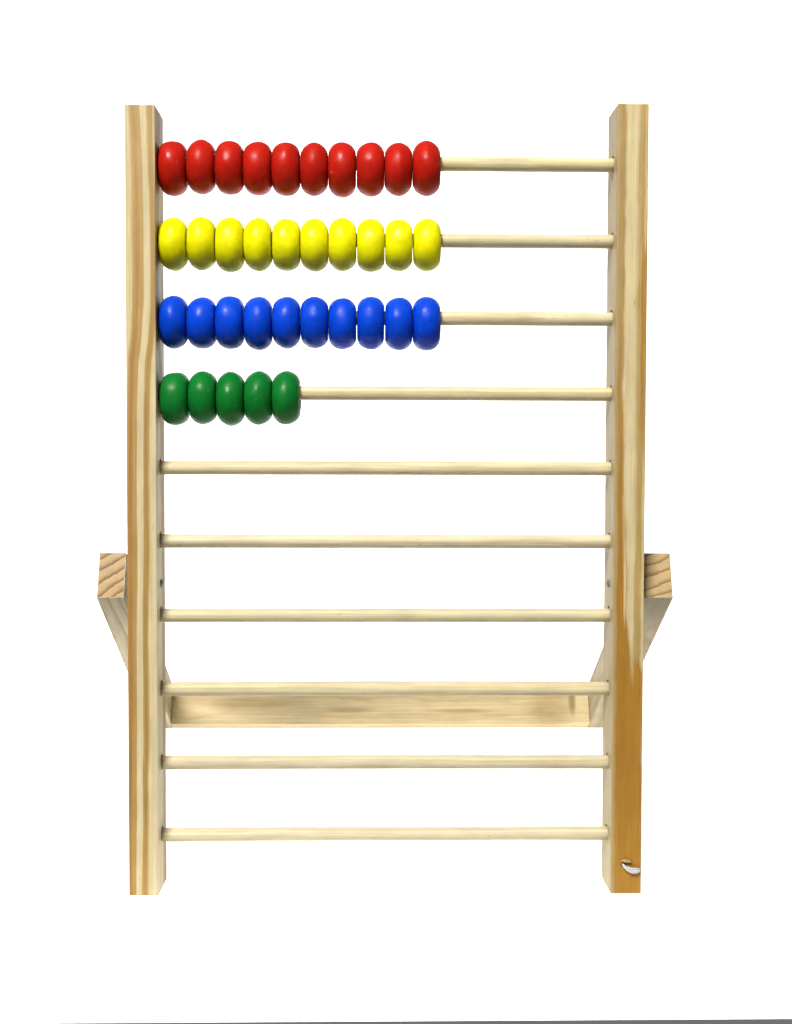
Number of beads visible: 35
